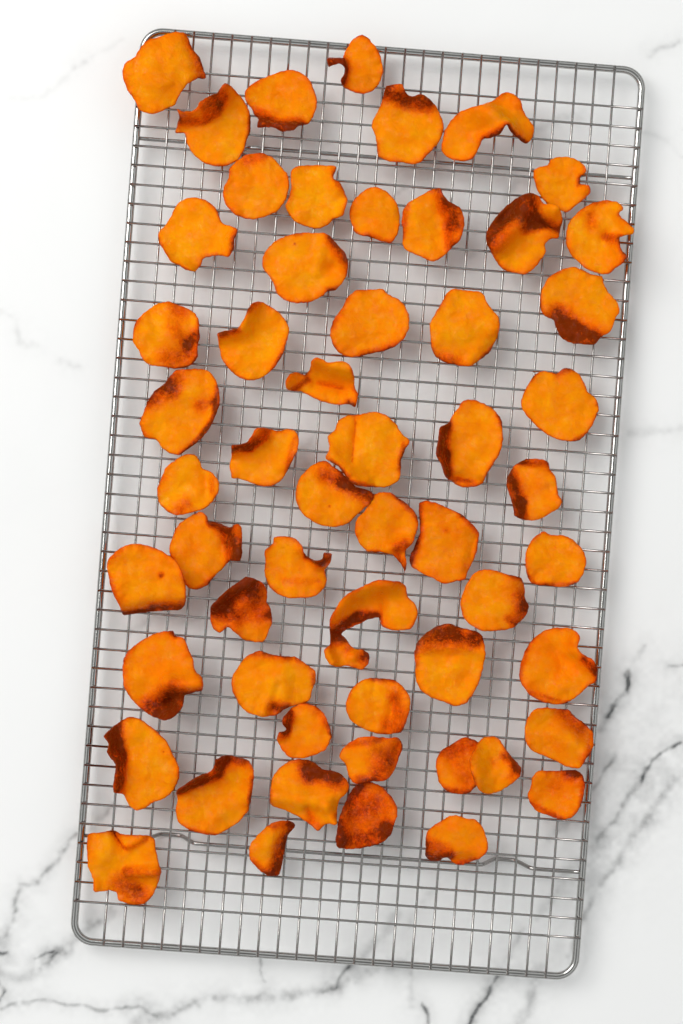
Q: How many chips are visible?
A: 56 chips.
